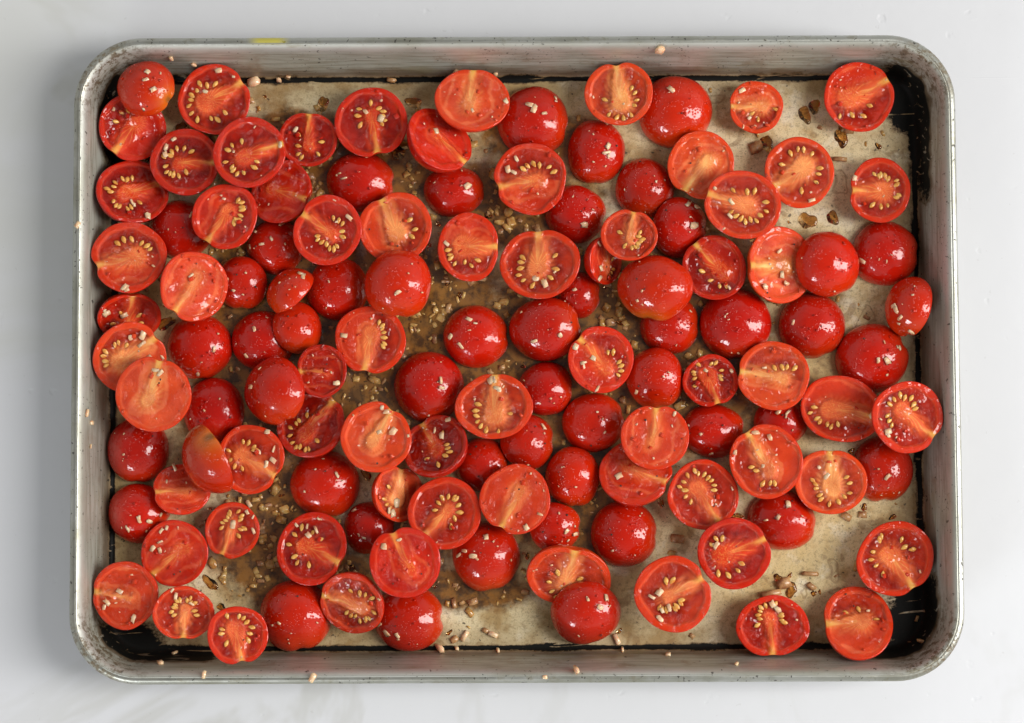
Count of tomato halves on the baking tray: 120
